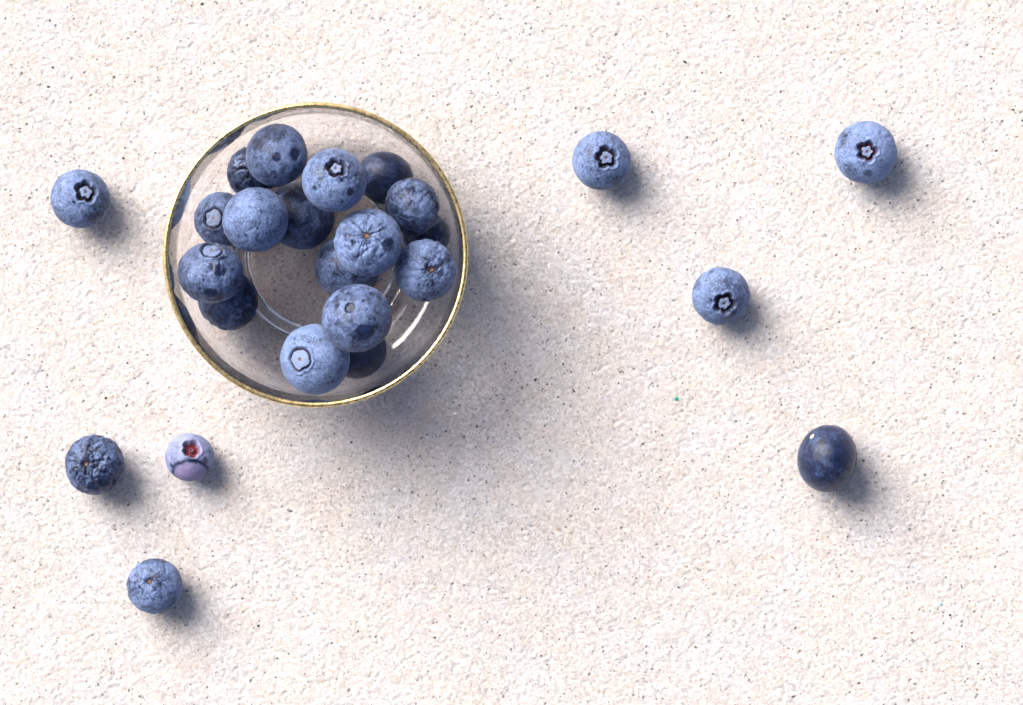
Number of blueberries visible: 25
